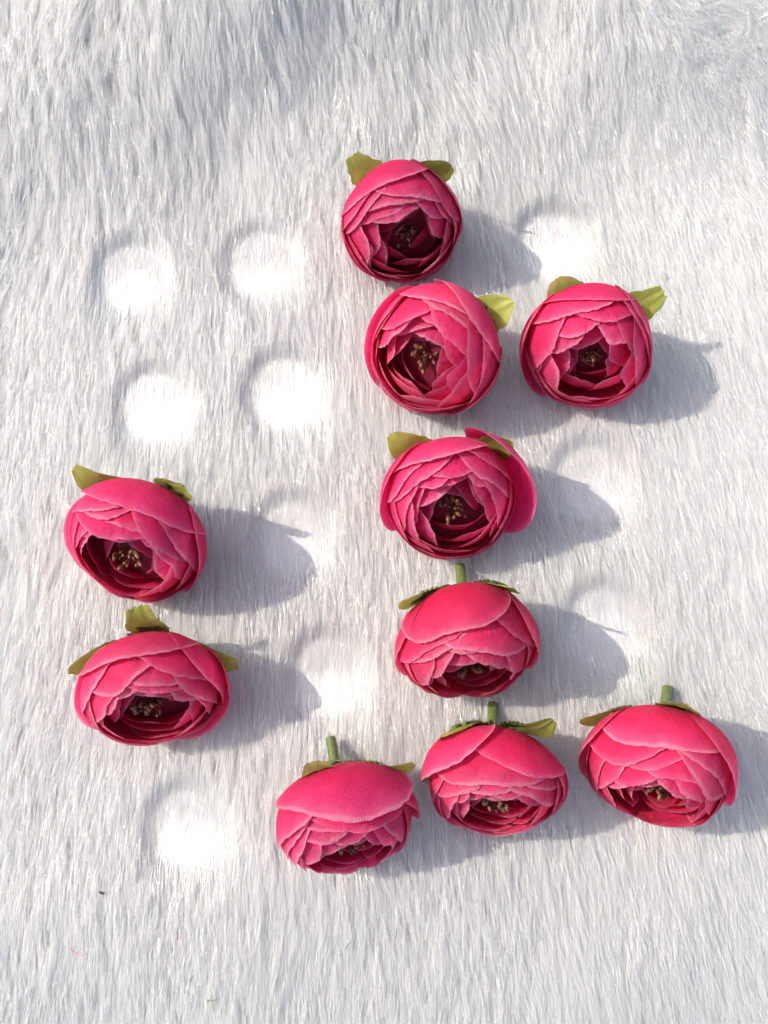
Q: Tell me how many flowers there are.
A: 10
